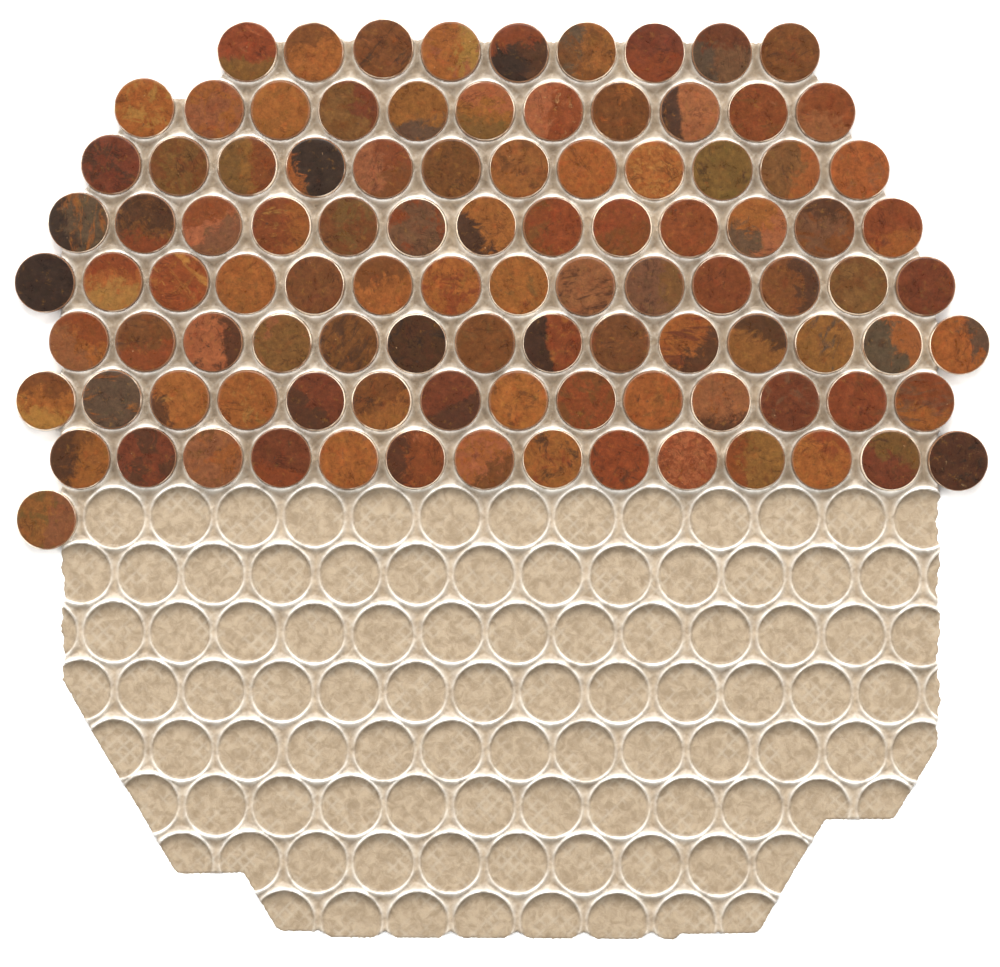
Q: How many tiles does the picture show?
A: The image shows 102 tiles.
